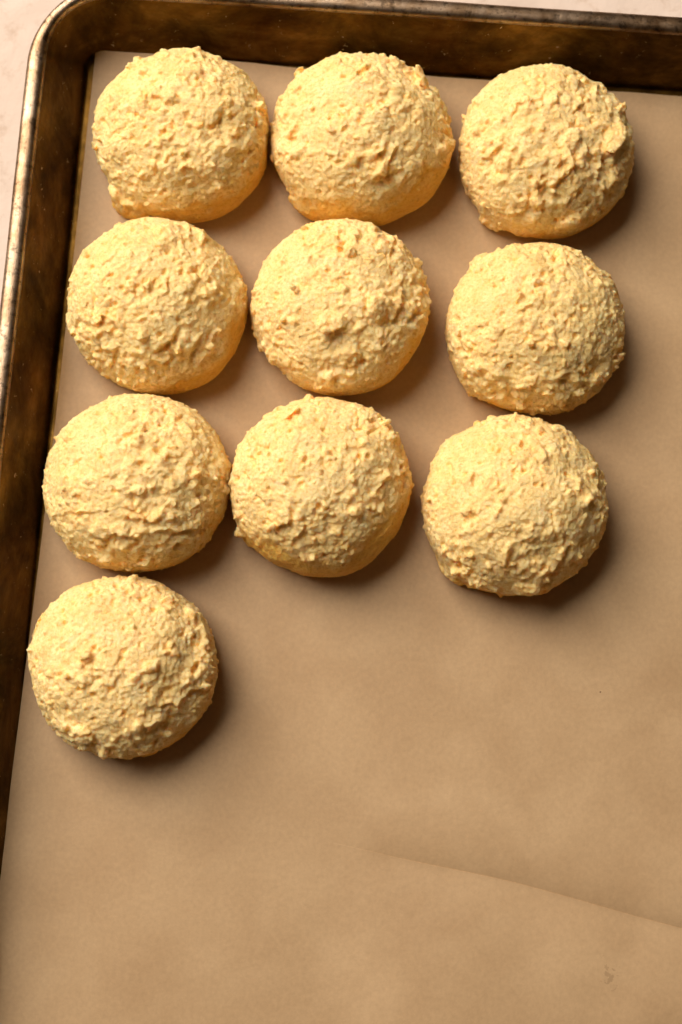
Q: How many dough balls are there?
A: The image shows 10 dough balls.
